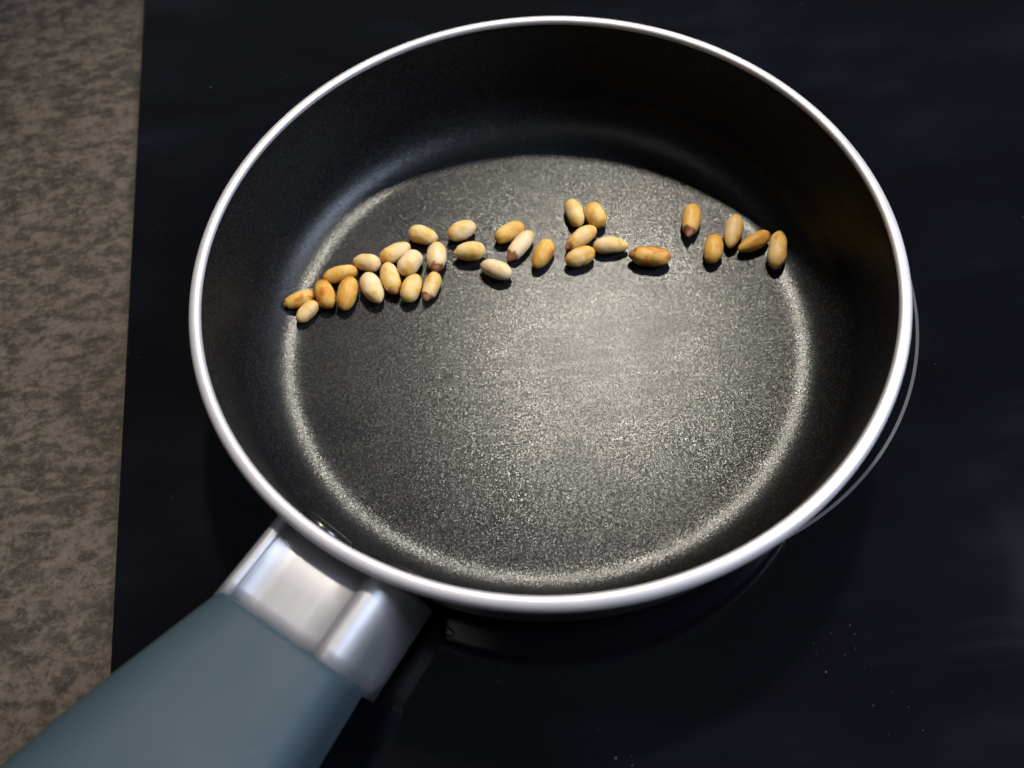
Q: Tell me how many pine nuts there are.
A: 31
